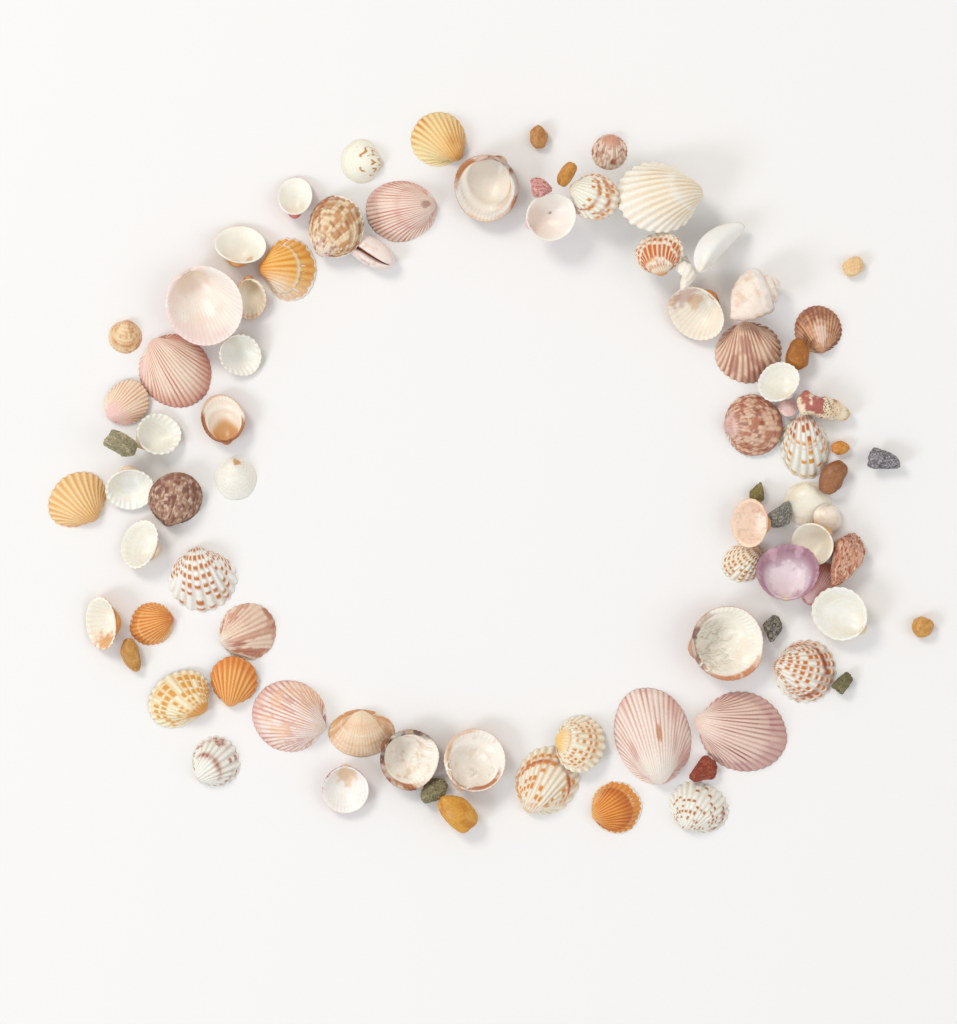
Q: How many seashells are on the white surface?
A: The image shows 65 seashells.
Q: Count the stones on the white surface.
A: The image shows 19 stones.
